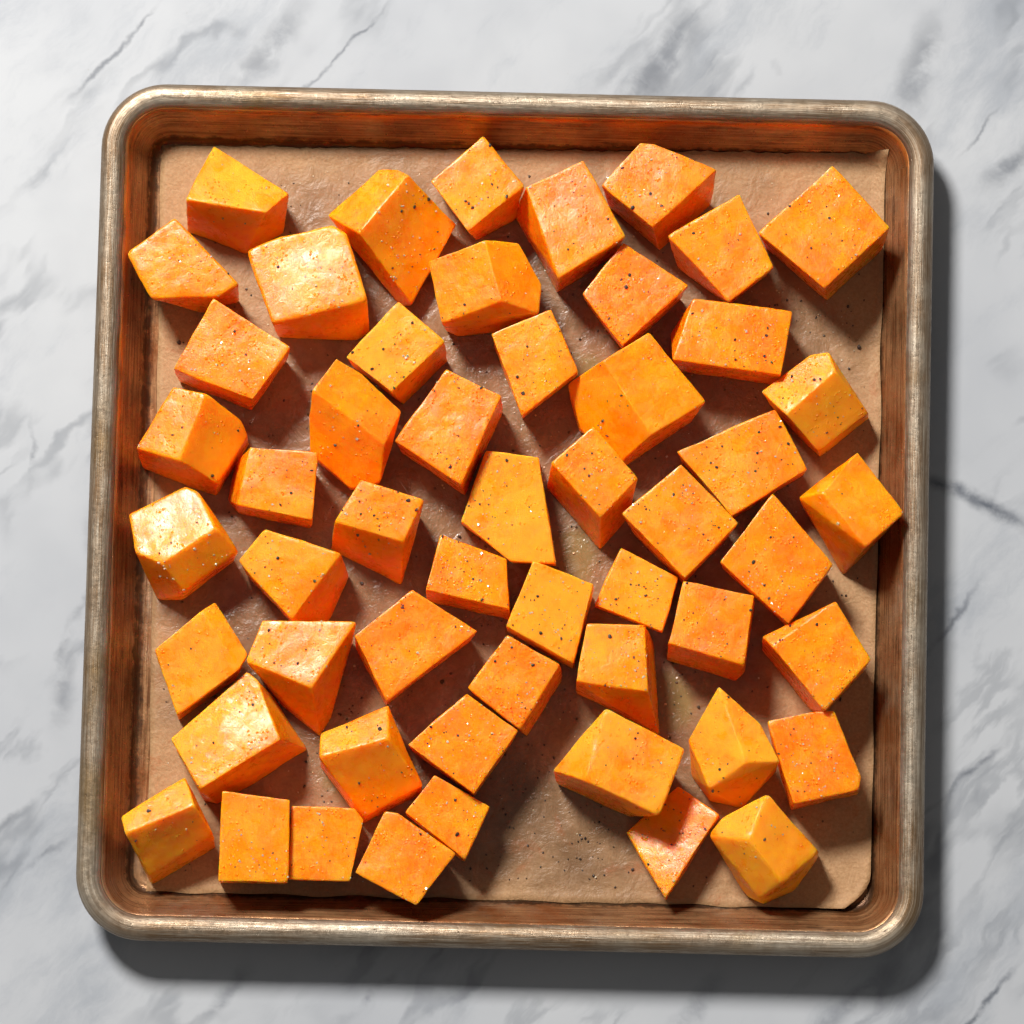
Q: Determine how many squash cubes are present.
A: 53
